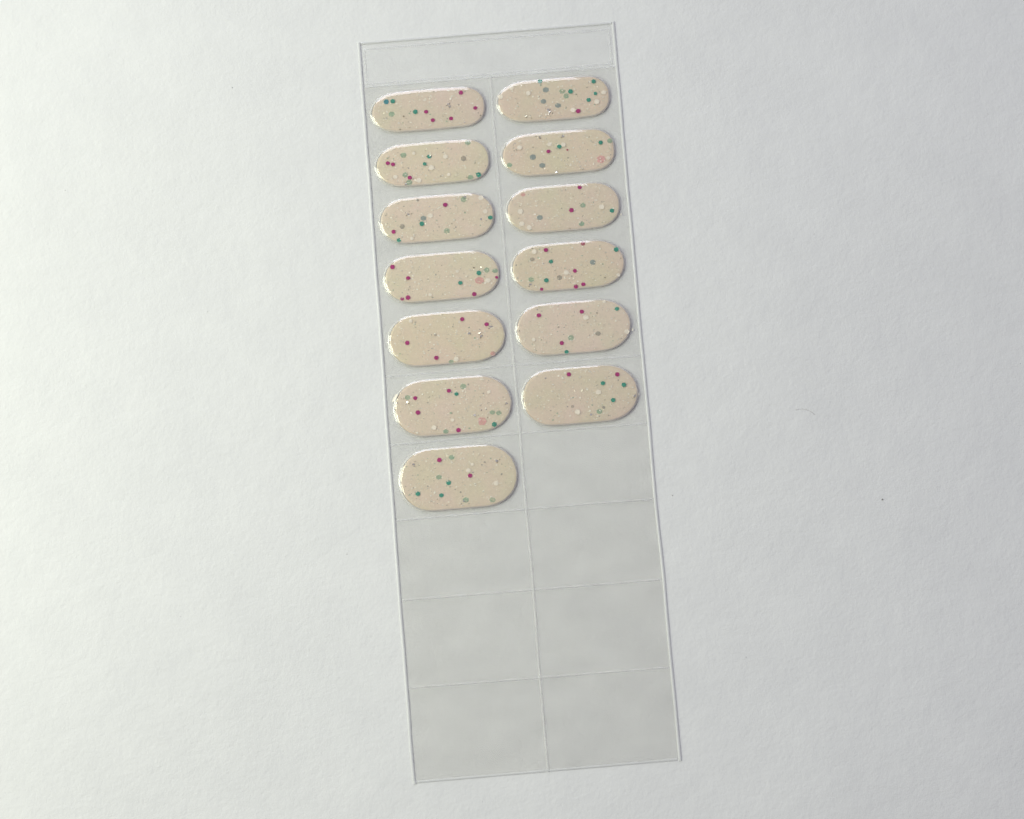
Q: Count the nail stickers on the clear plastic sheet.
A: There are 13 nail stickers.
